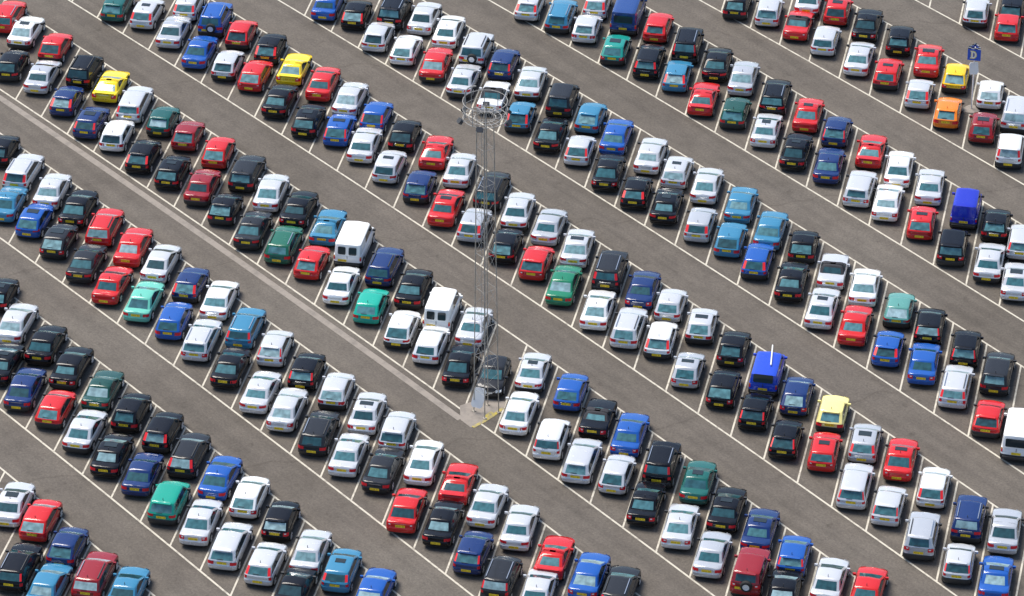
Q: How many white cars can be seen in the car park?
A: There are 104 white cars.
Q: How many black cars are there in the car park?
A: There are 72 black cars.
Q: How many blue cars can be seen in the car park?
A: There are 47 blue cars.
